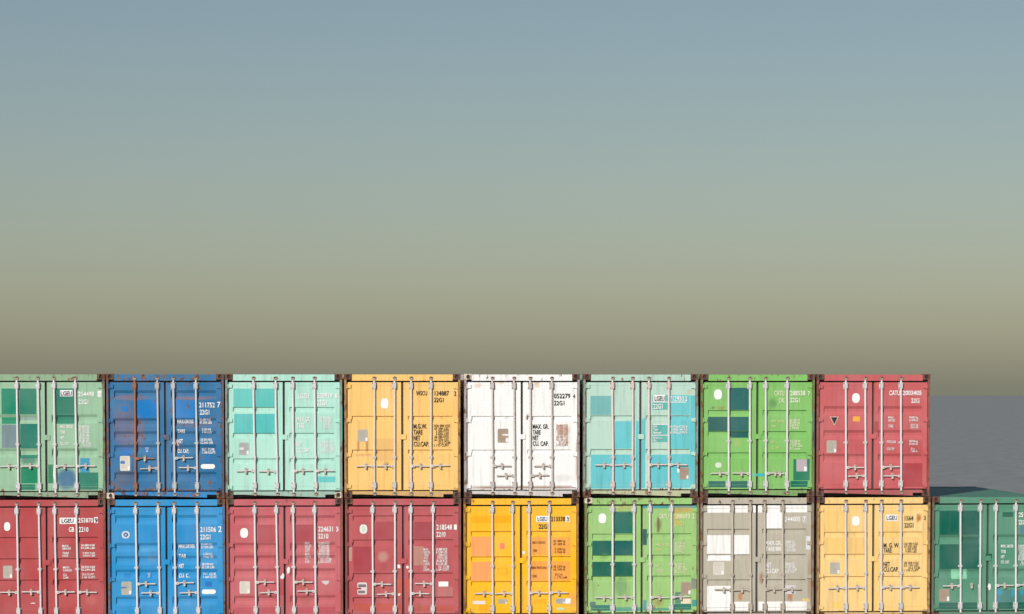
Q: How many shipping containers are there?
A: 17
